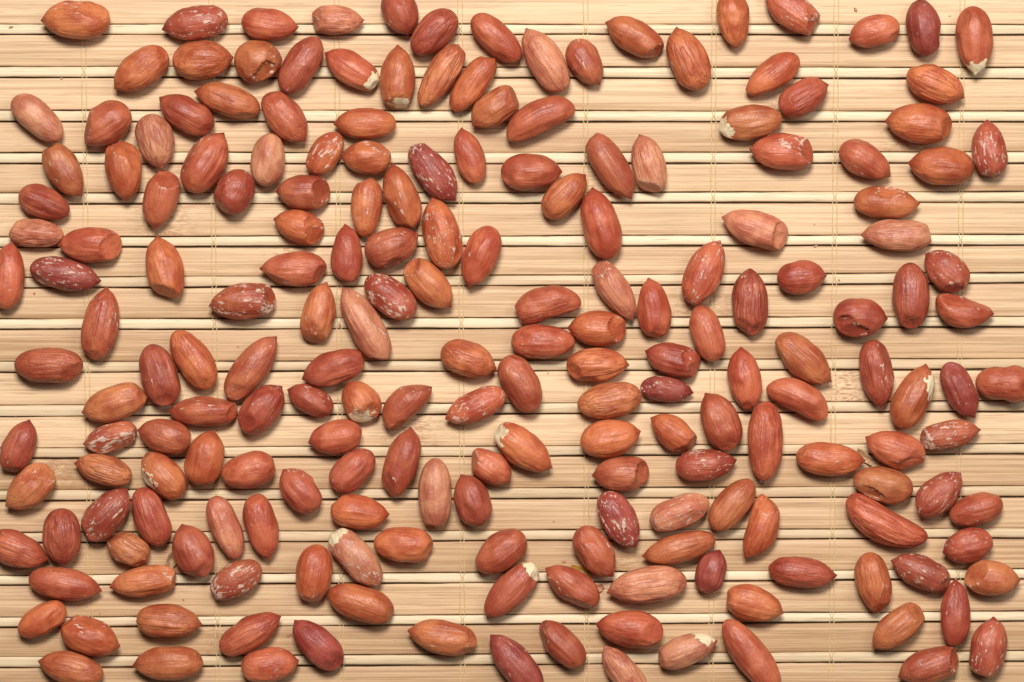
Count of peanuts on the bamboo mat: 200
